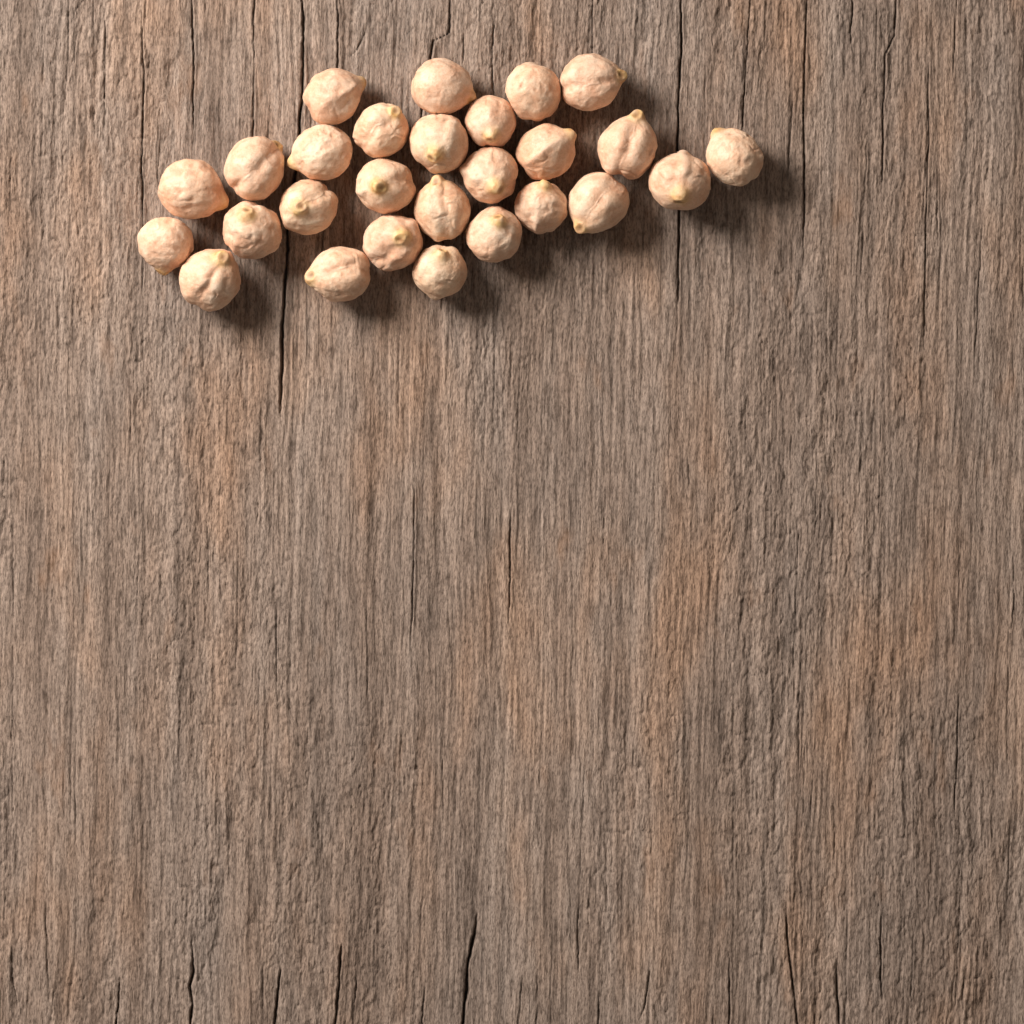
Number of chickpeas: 27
